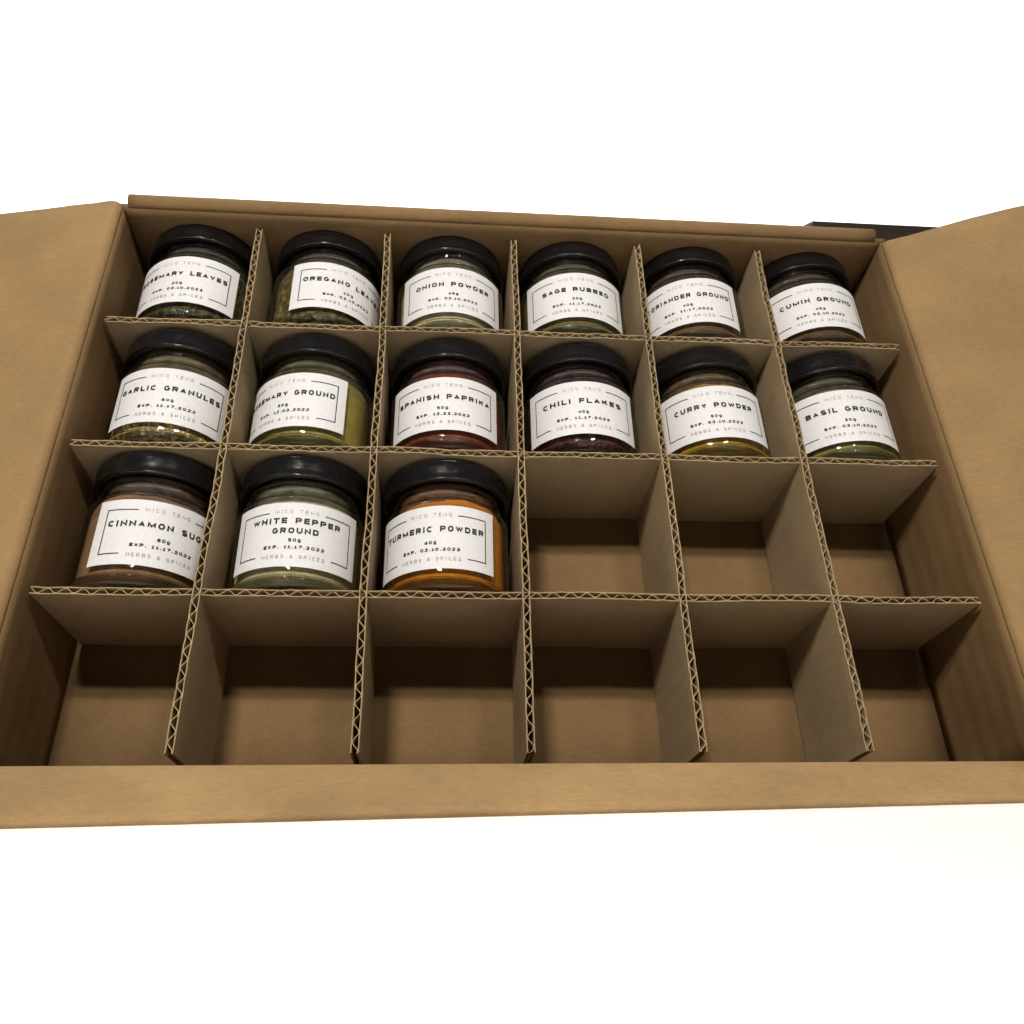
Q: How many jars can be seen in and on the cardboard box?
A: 15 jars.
